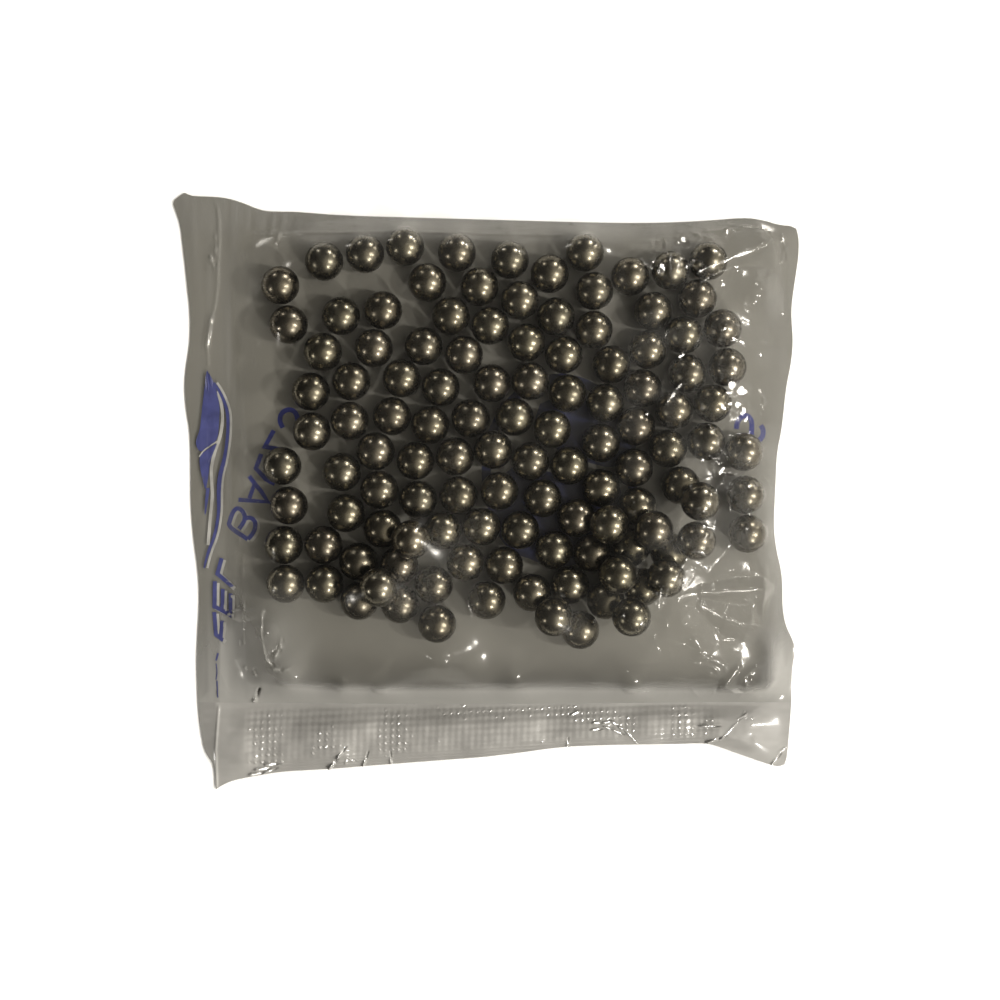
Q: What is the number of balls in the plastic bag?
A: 117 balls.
